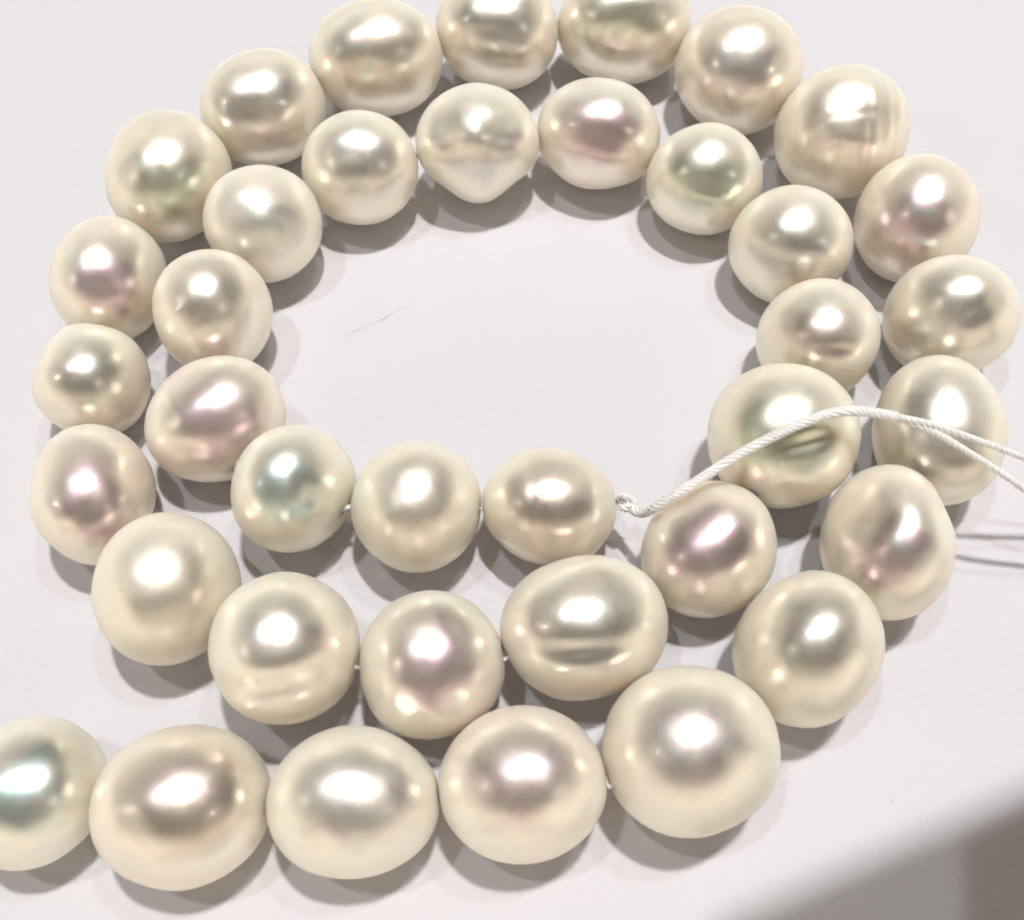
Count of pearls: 38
